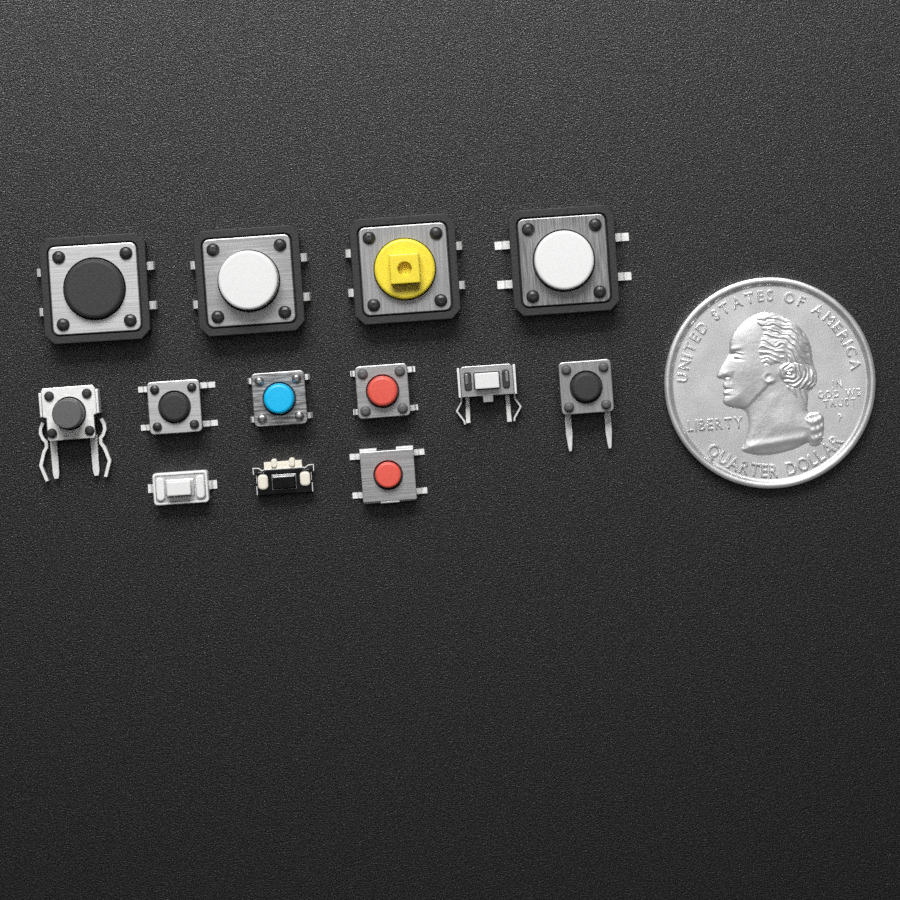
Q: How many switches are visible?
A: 13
